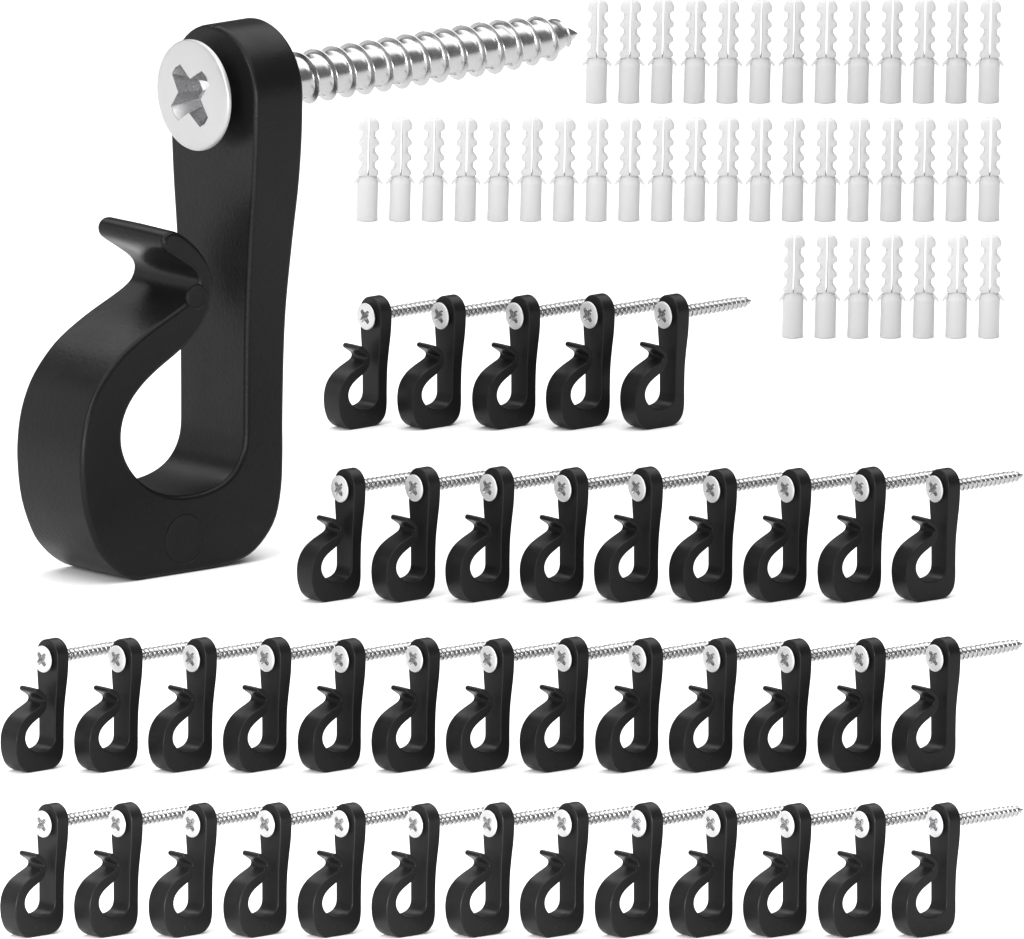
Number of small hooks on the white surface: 40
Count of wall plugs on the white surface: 40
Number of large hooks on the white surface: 1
